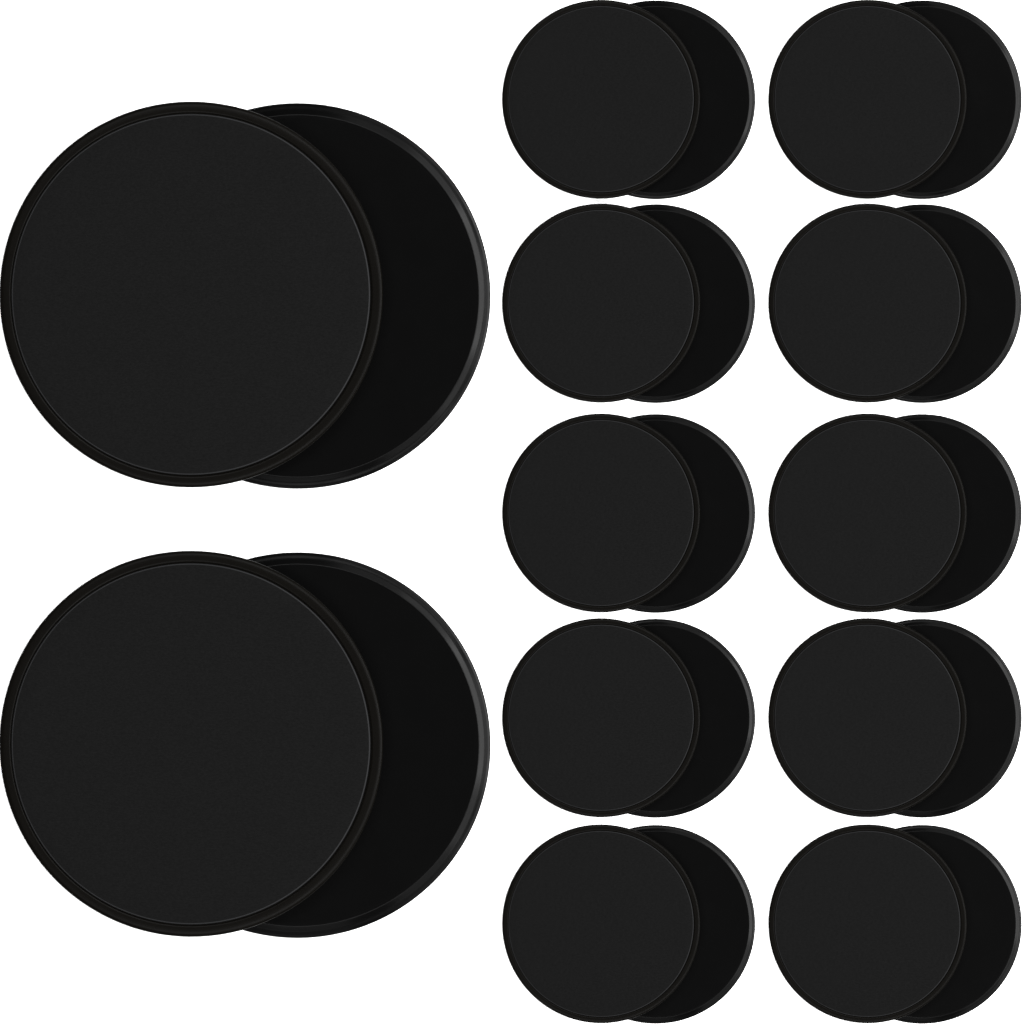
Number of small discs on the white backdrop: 20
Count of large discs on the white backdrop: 4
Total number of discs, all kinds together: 24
